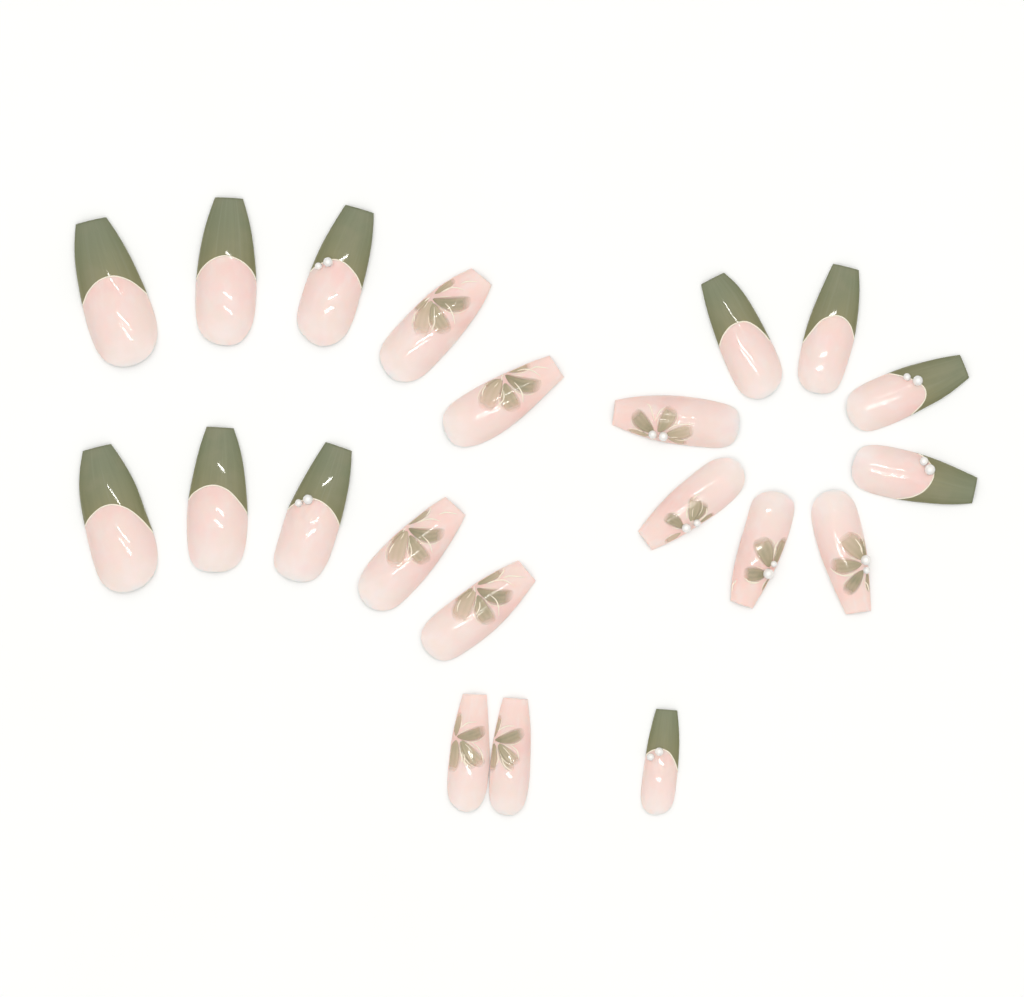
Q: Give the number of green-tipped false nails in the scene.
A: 11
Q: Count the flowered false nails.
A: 10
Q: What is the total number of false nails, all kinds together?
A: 21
